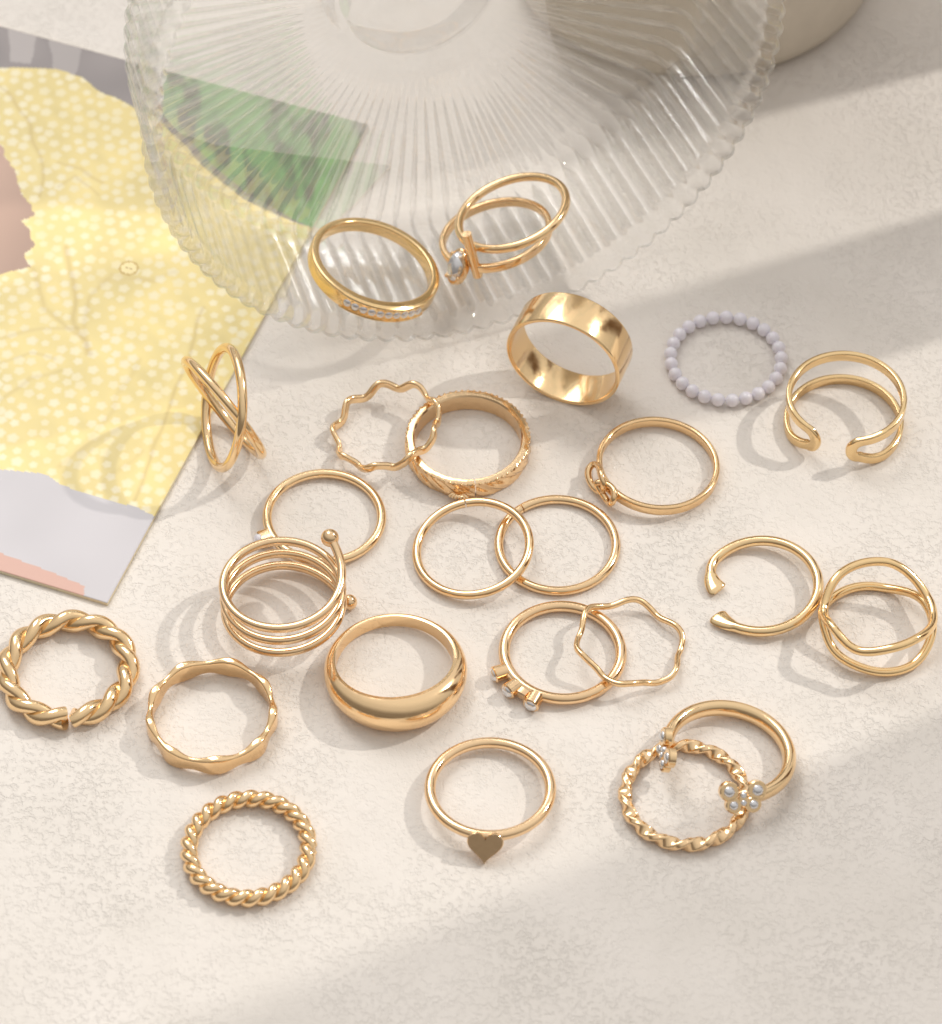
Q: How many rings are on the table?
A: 25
